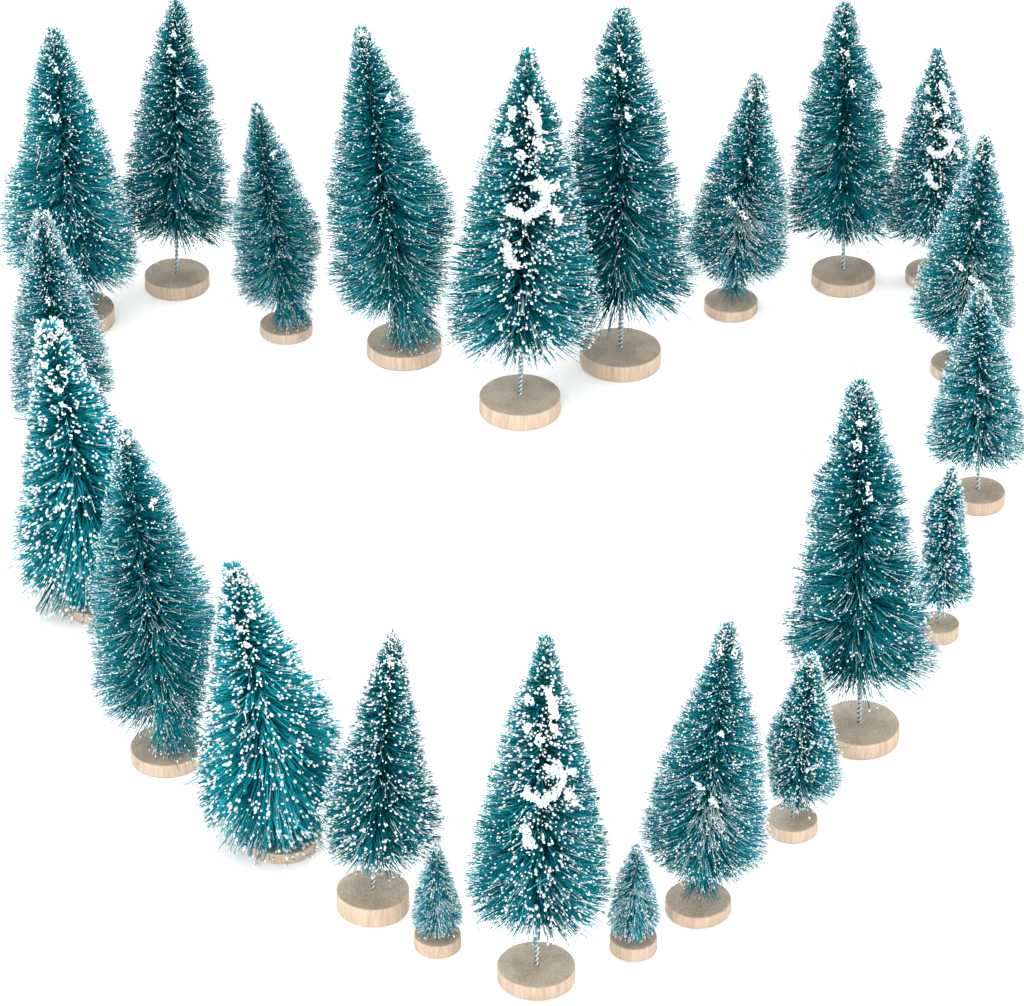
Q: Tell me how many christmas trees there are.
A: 23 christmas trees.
